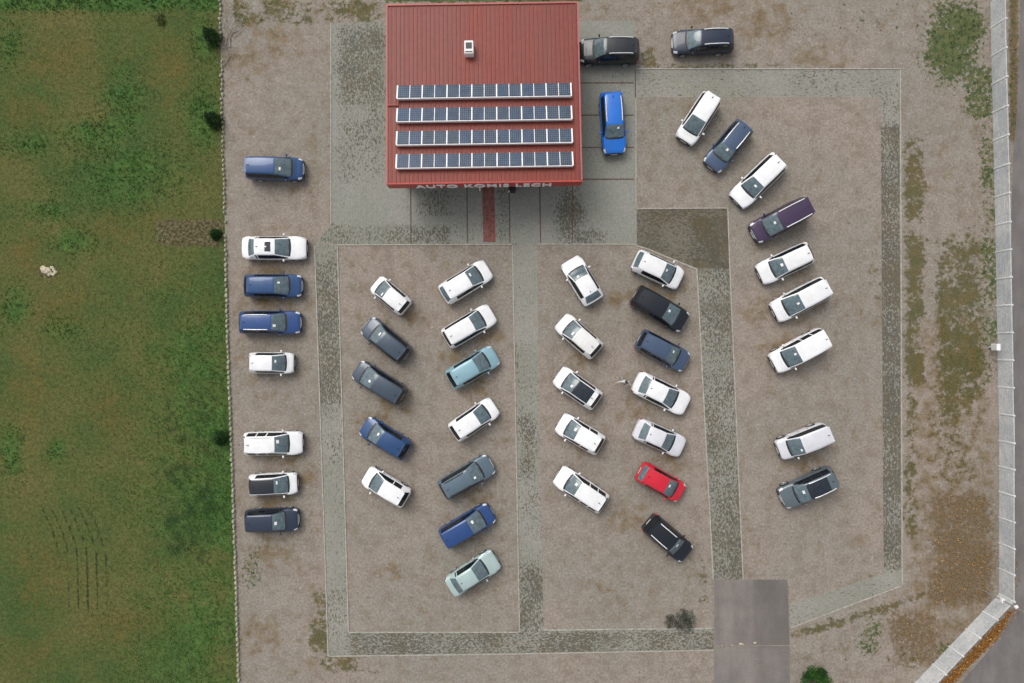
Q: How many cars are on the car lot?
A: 44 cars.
